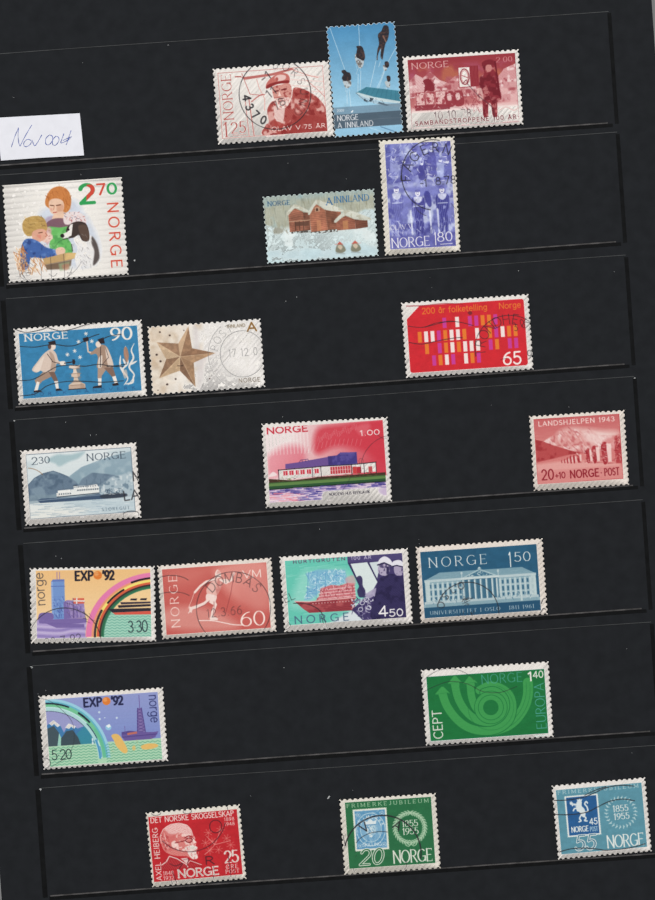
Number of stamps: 21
